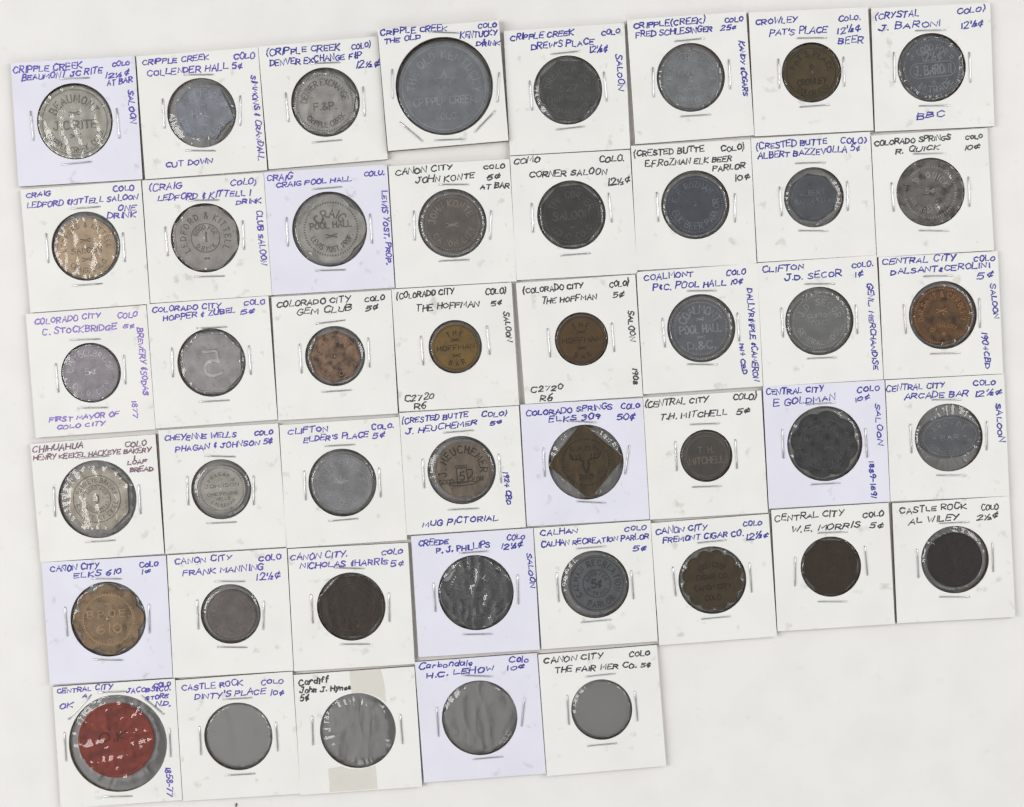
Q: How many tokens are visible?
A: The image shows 41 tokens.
